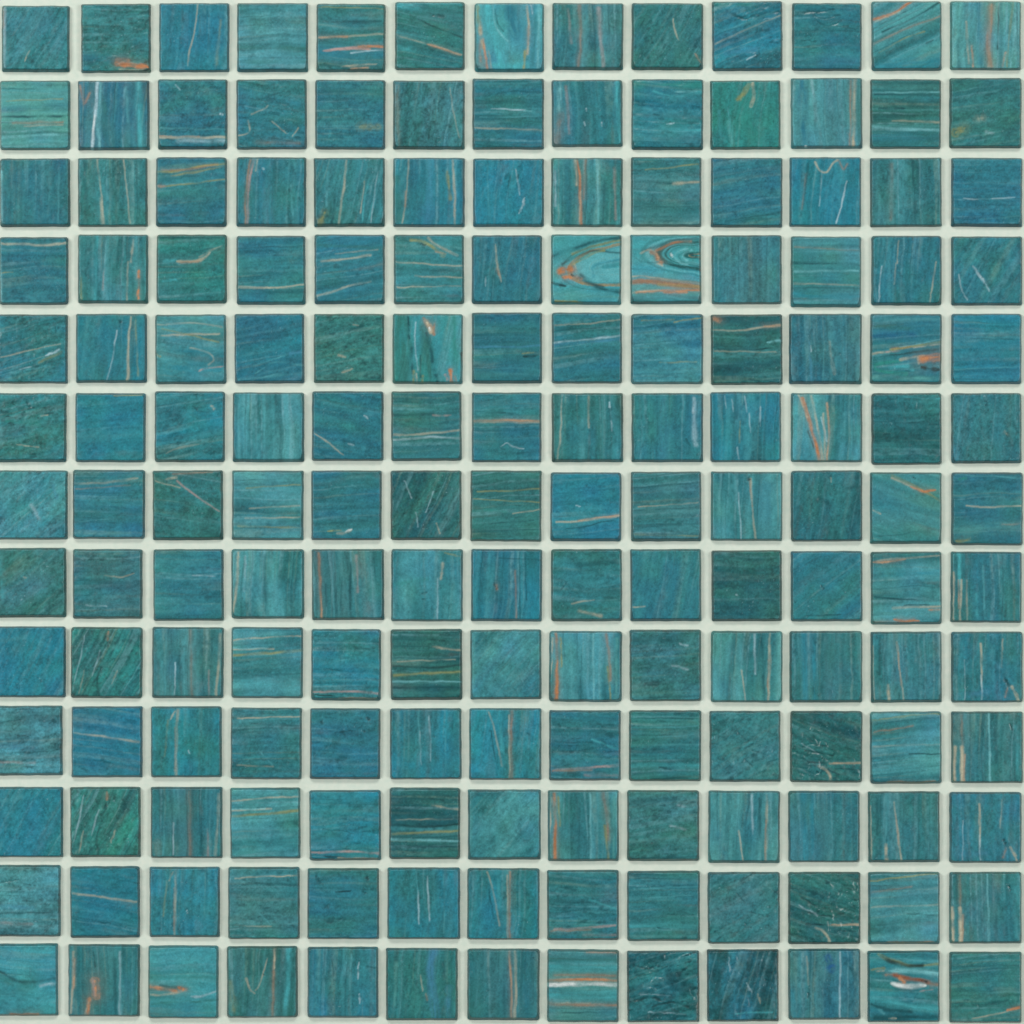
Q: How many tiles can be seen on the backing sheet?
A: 169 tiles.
